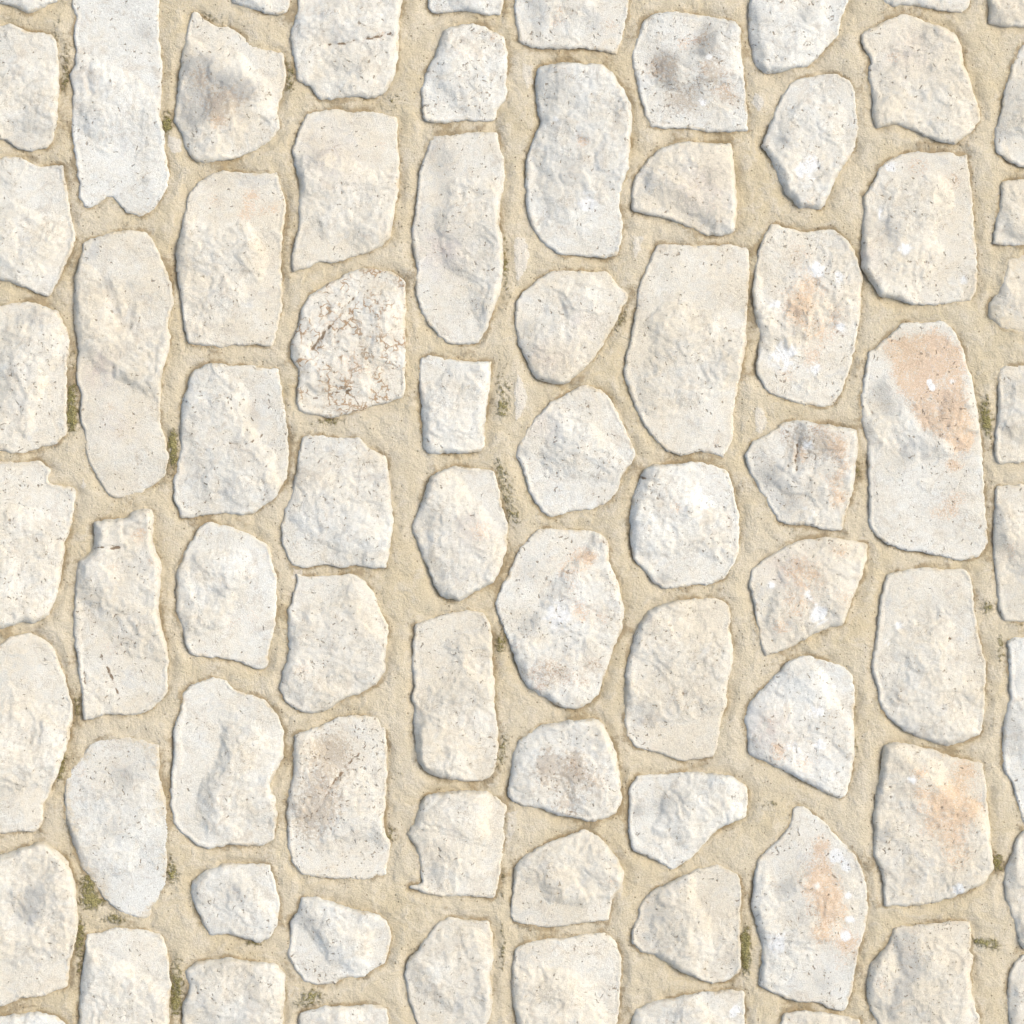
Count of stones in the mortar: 77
